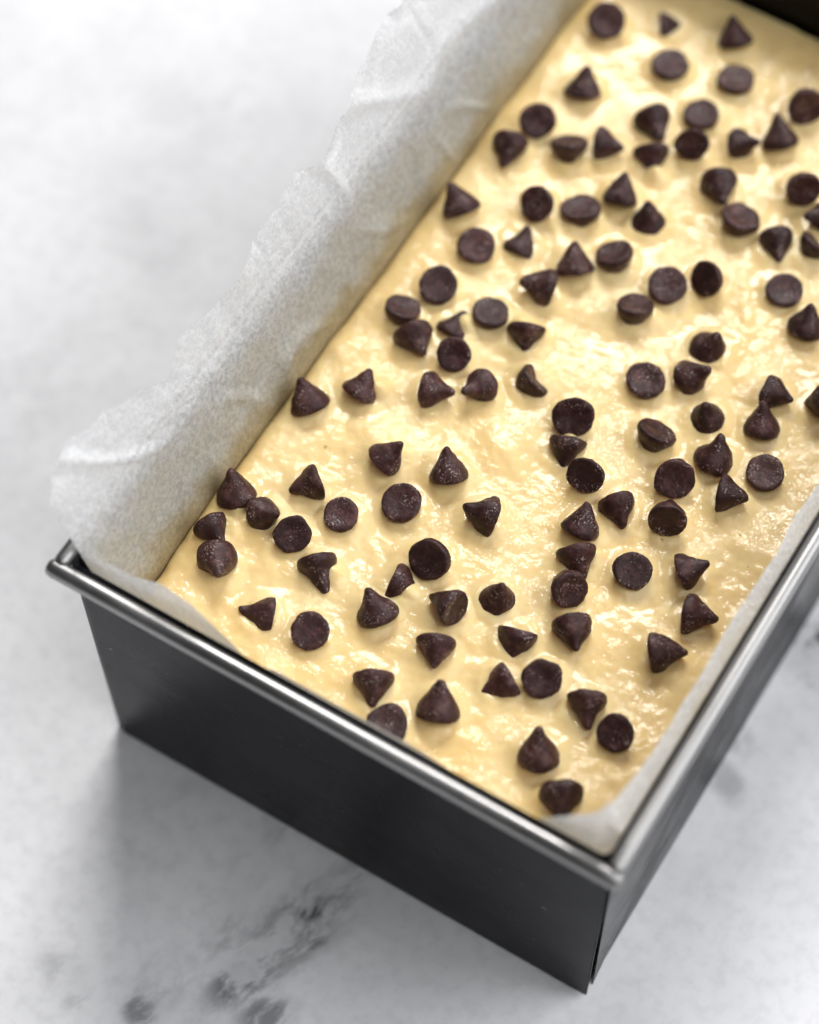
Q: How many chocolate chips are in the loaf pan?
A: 105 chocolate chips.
